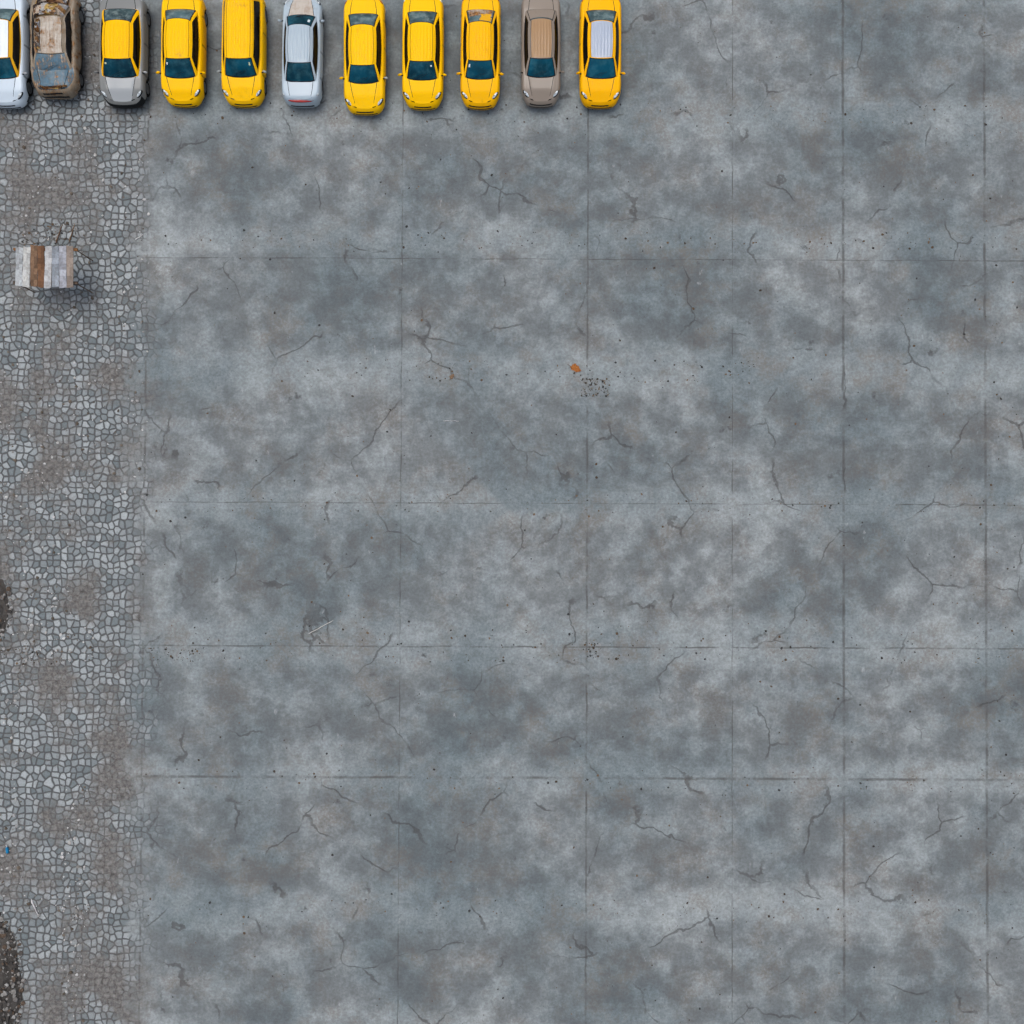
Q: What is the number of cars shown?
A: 11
